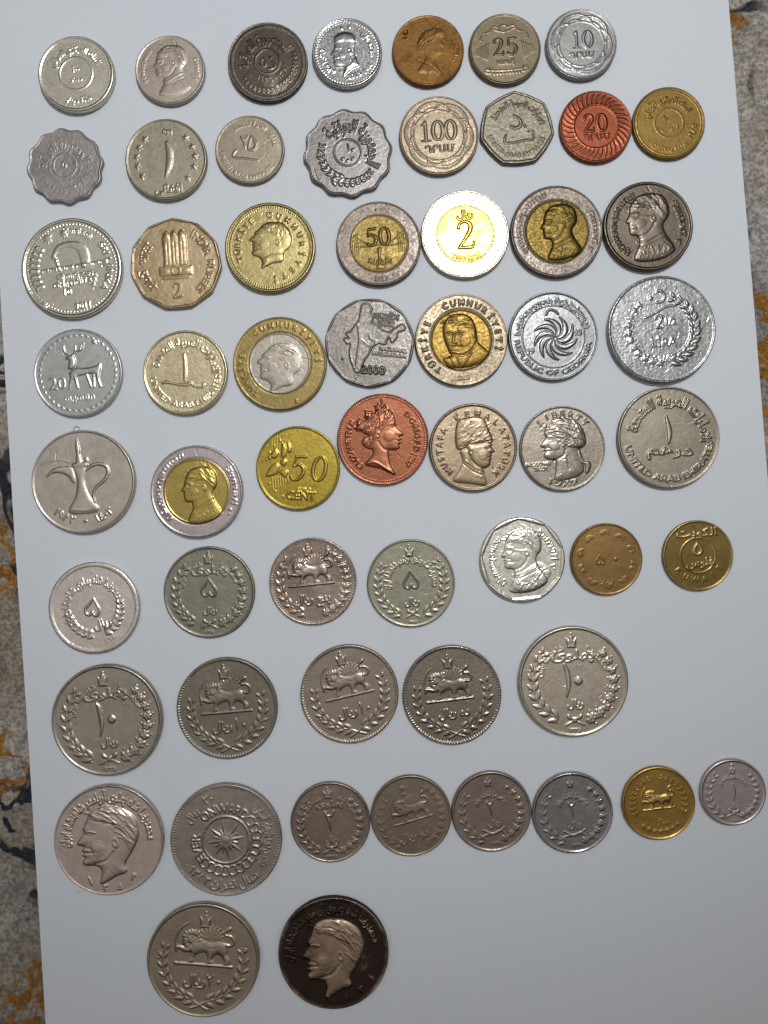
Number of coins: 58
